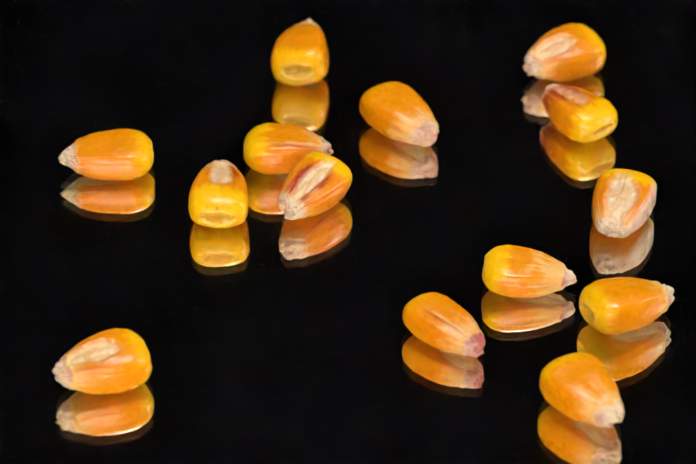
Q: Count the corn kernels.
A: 14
